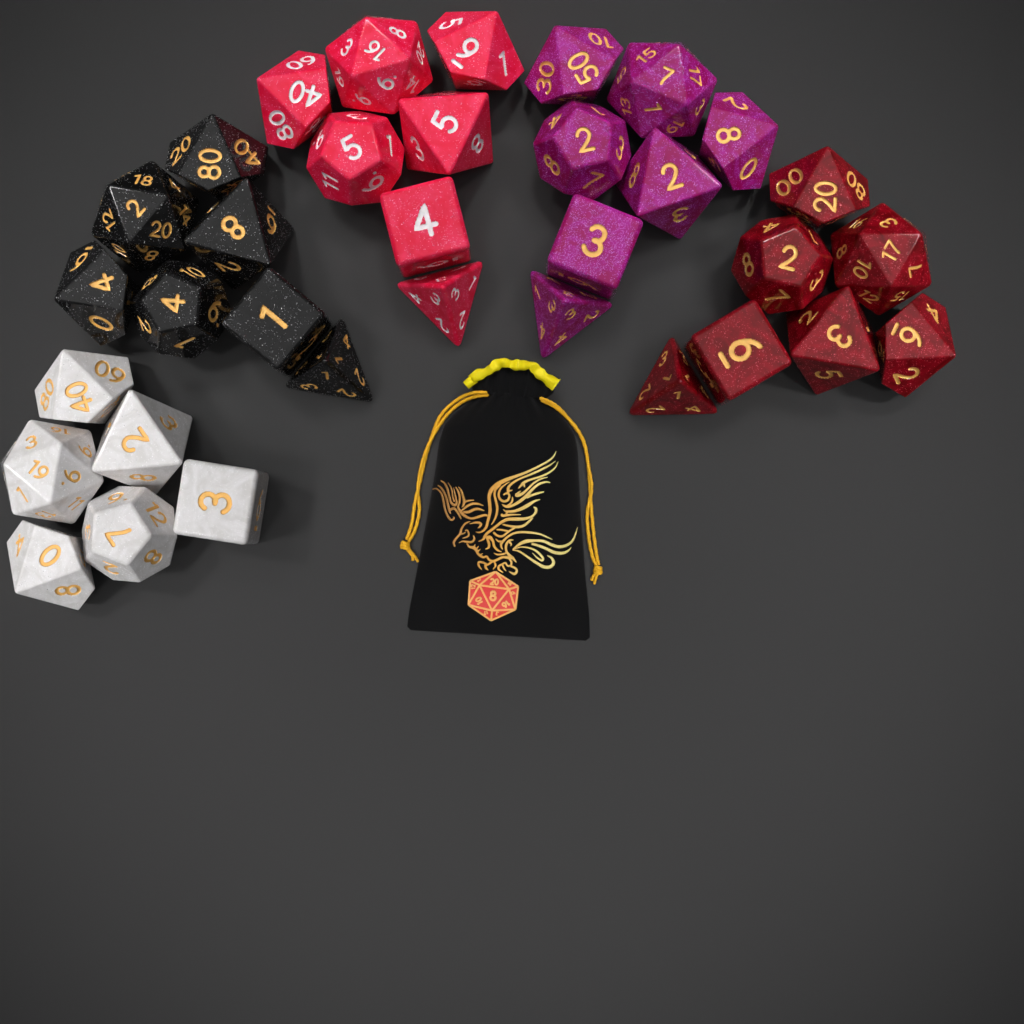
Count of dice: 34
